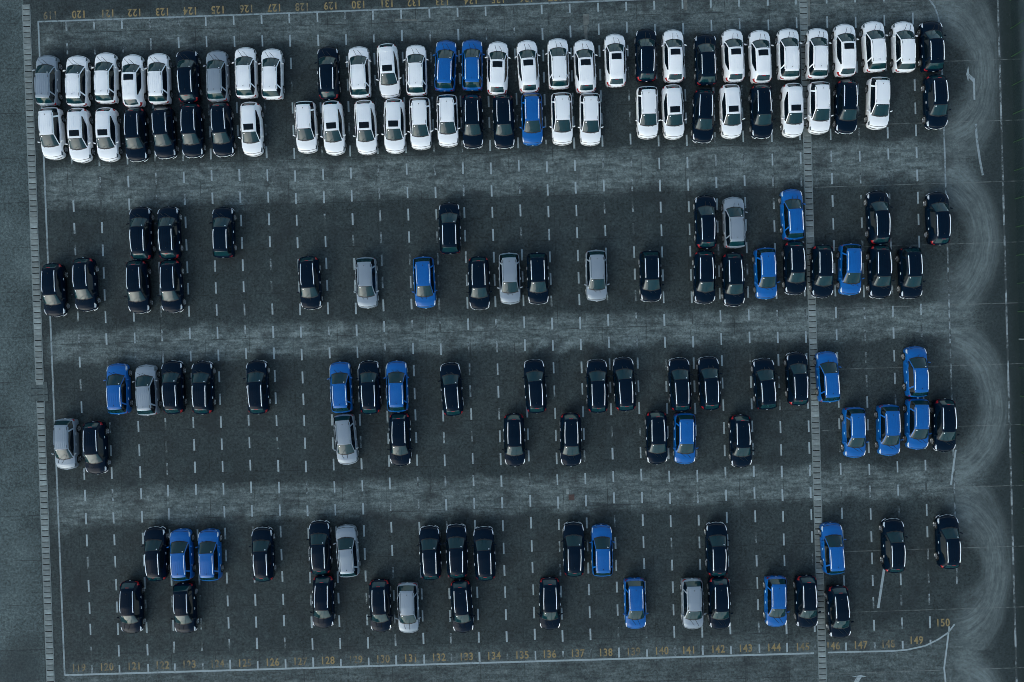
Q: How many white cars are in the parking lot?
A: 40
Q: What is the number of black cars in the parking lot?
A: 74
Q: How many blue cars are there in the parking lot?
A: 22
